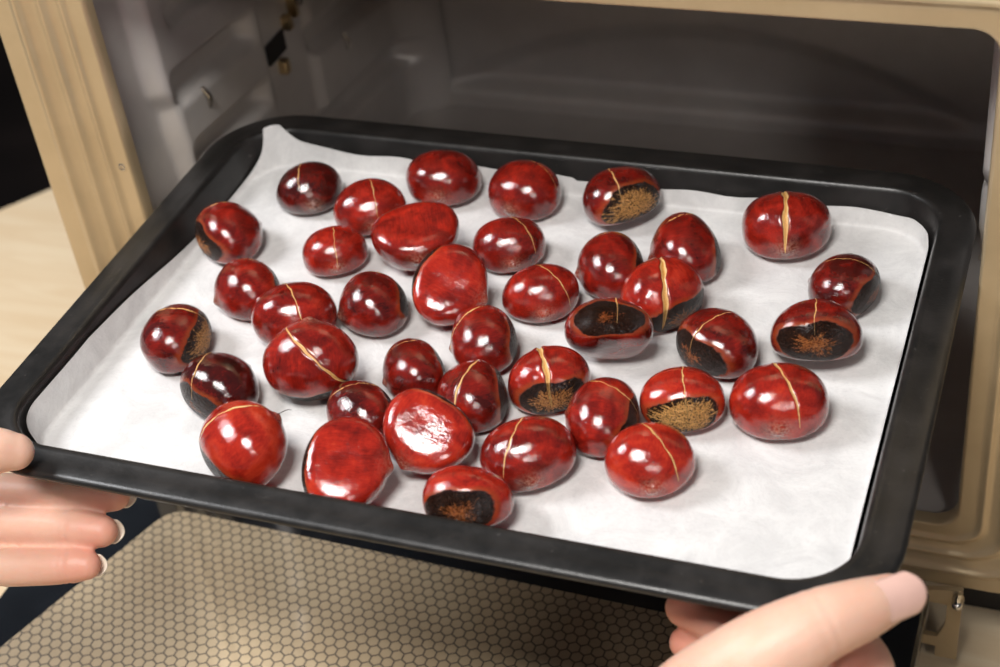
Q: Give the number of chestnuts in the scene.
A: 39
